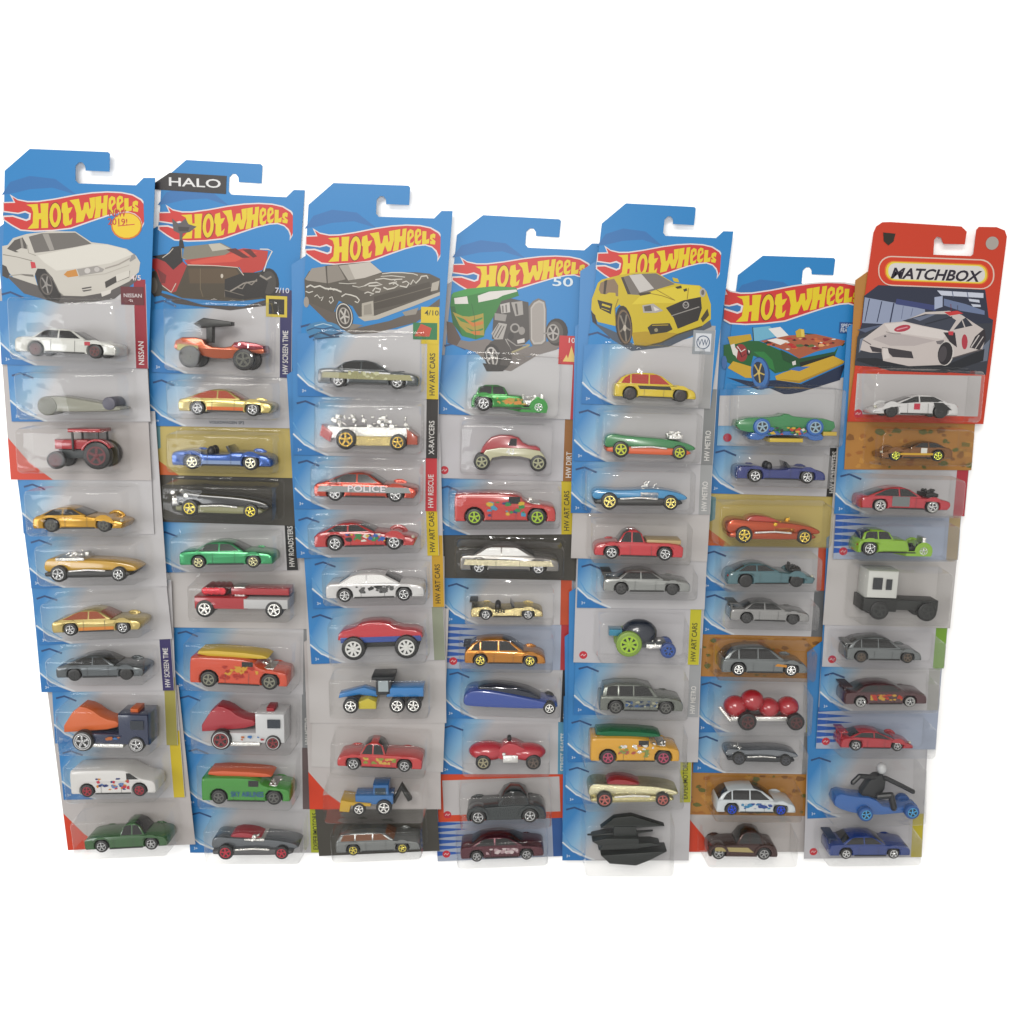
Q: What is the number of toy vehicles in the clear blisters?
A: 70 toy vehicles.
